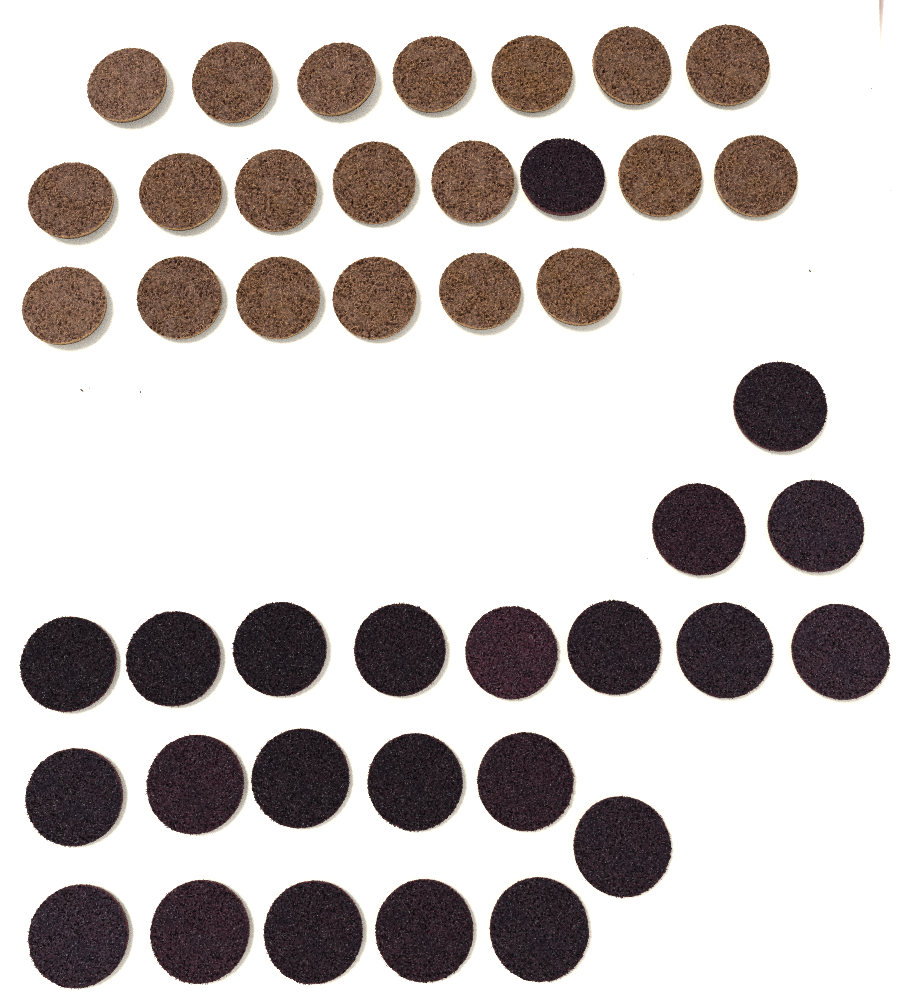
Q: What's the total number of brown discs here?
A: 20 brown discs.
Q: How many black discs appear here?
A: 23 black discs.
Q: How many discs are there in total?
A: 43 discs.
